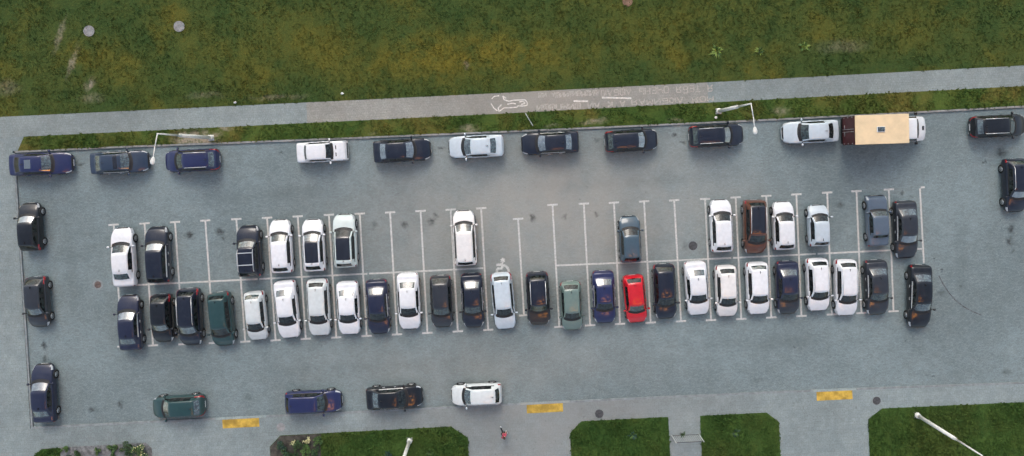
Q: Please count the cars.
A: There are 59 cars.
